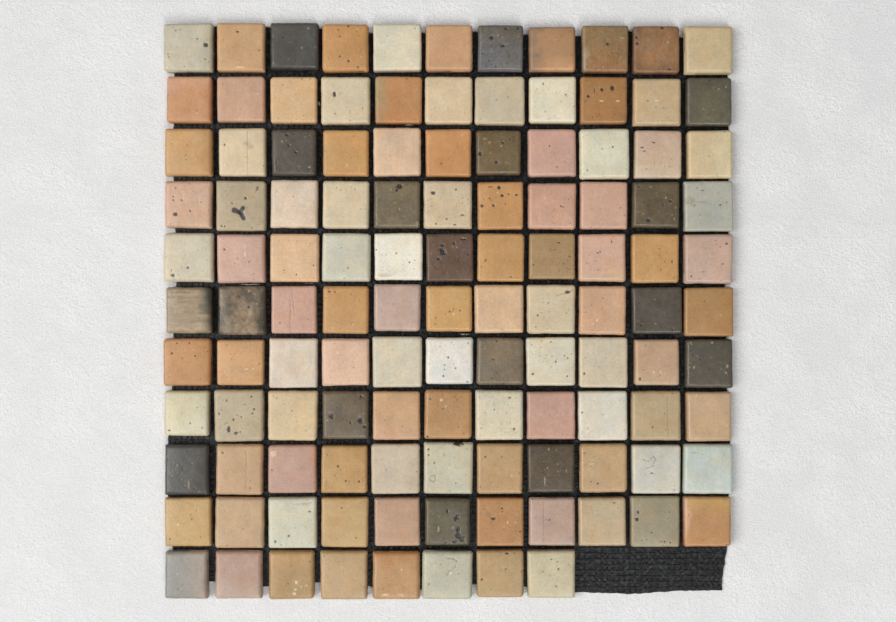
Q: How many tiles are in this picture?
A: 118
